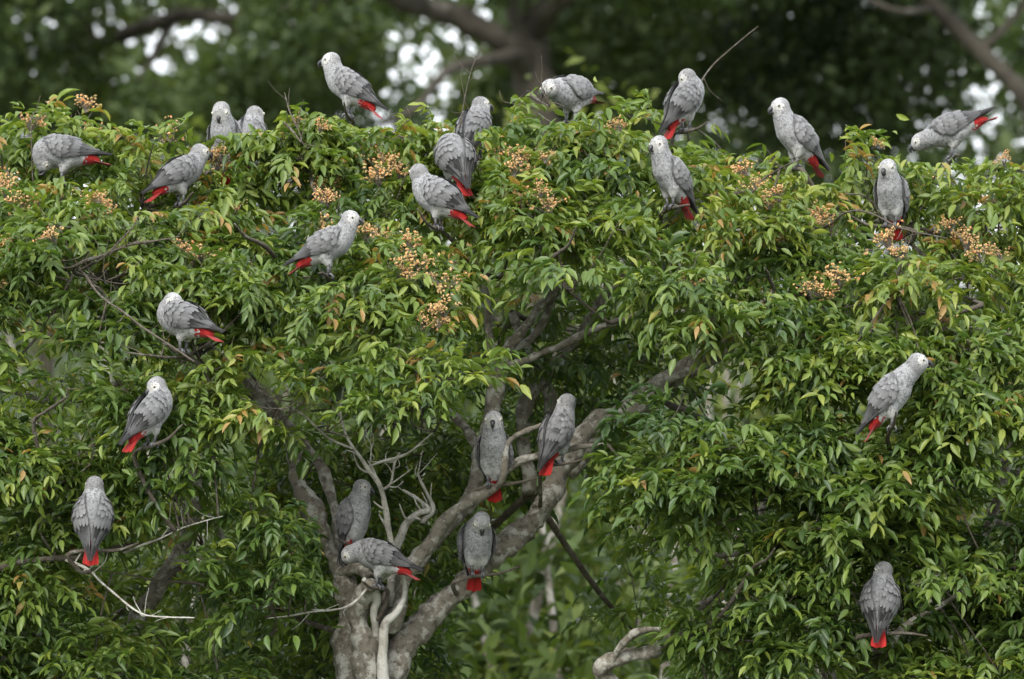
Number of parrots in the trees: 25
